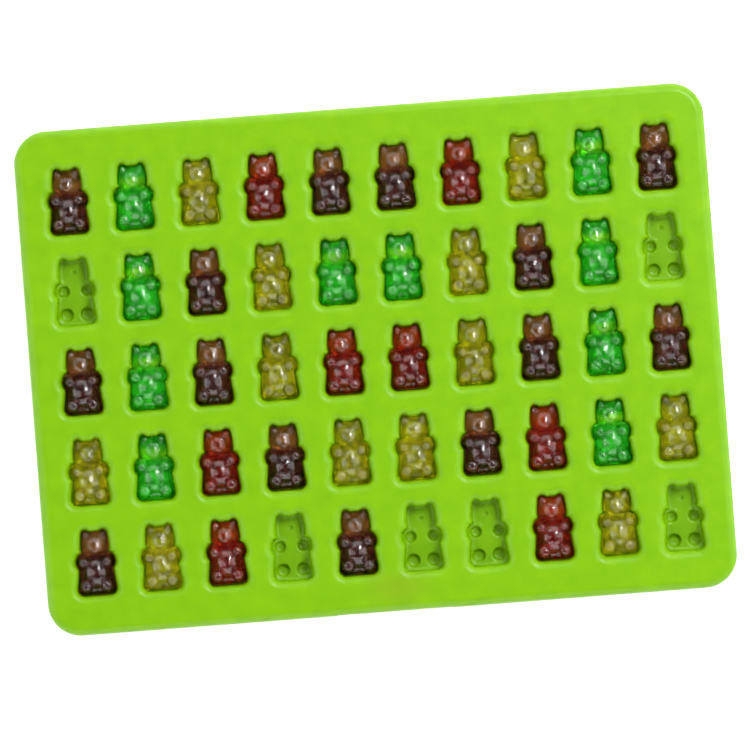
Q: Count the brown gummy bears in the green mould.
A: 14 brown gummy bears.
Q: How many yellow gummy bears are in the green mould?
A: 12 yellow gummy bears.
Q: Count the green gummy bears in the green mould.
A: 10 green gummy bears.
